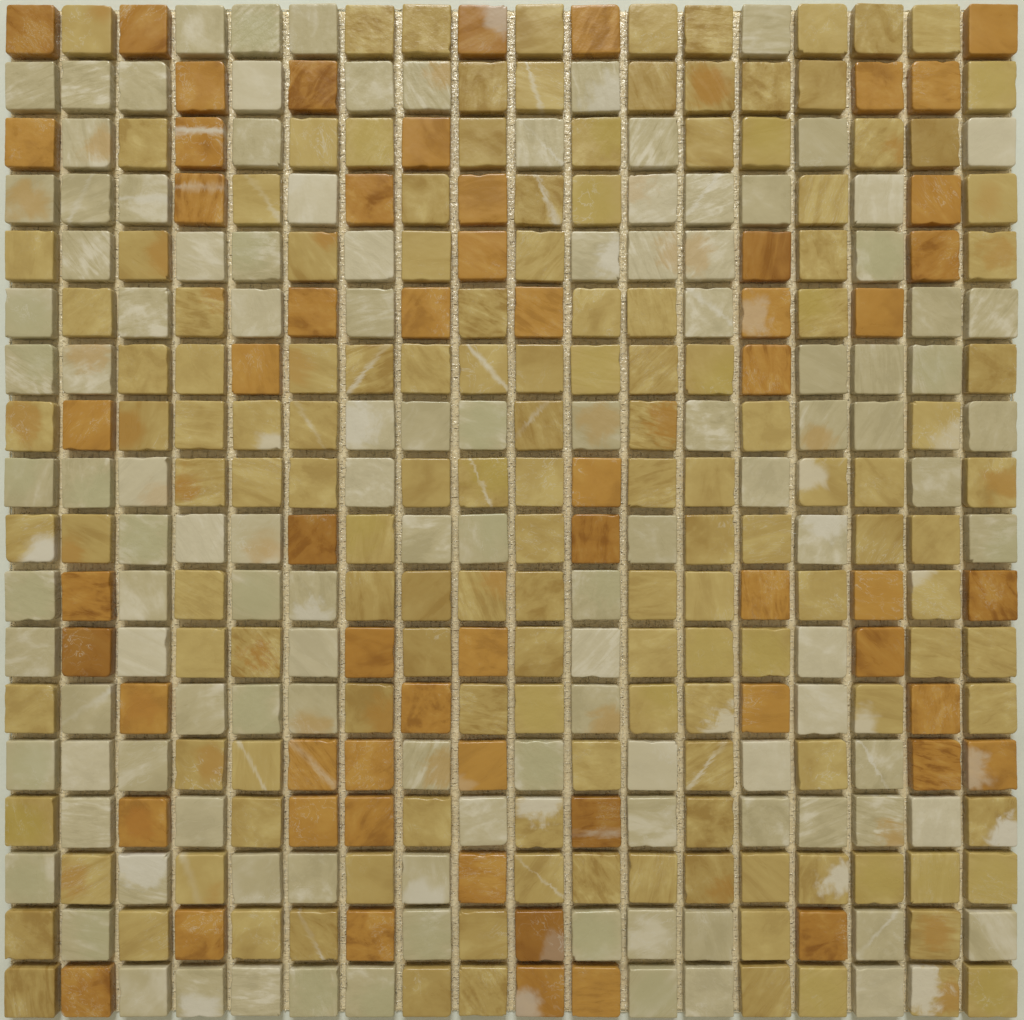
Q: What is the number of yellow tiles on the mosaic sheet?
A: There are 146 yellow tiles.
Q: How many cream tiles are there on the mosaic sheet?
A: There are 119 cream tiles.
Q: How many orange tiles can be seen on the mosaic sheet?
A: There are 59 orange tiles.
